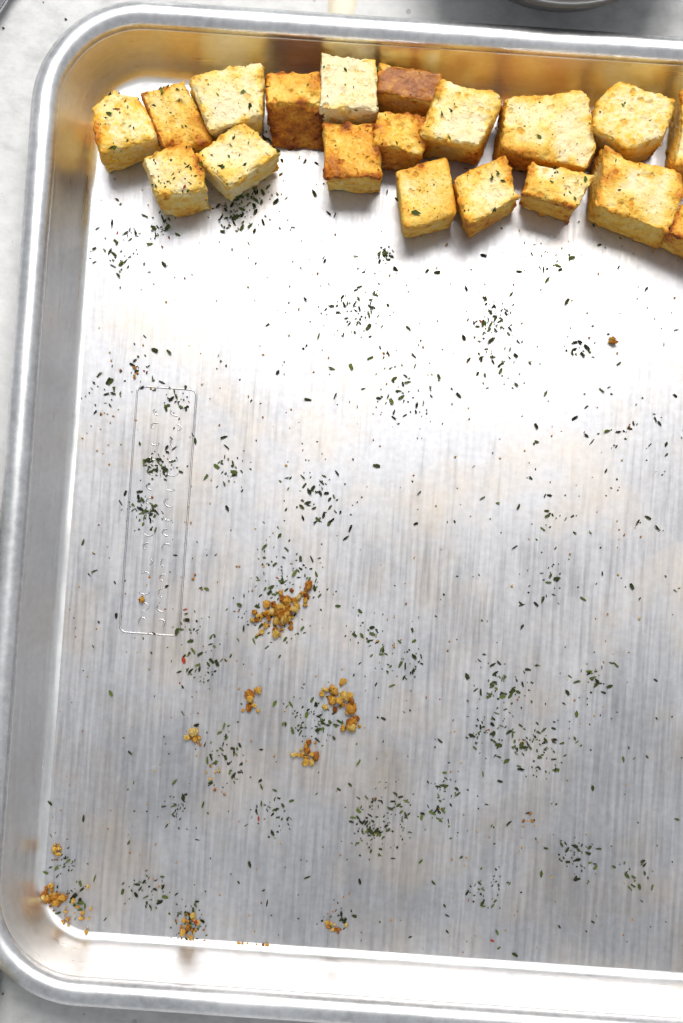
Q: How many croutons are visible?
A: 19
